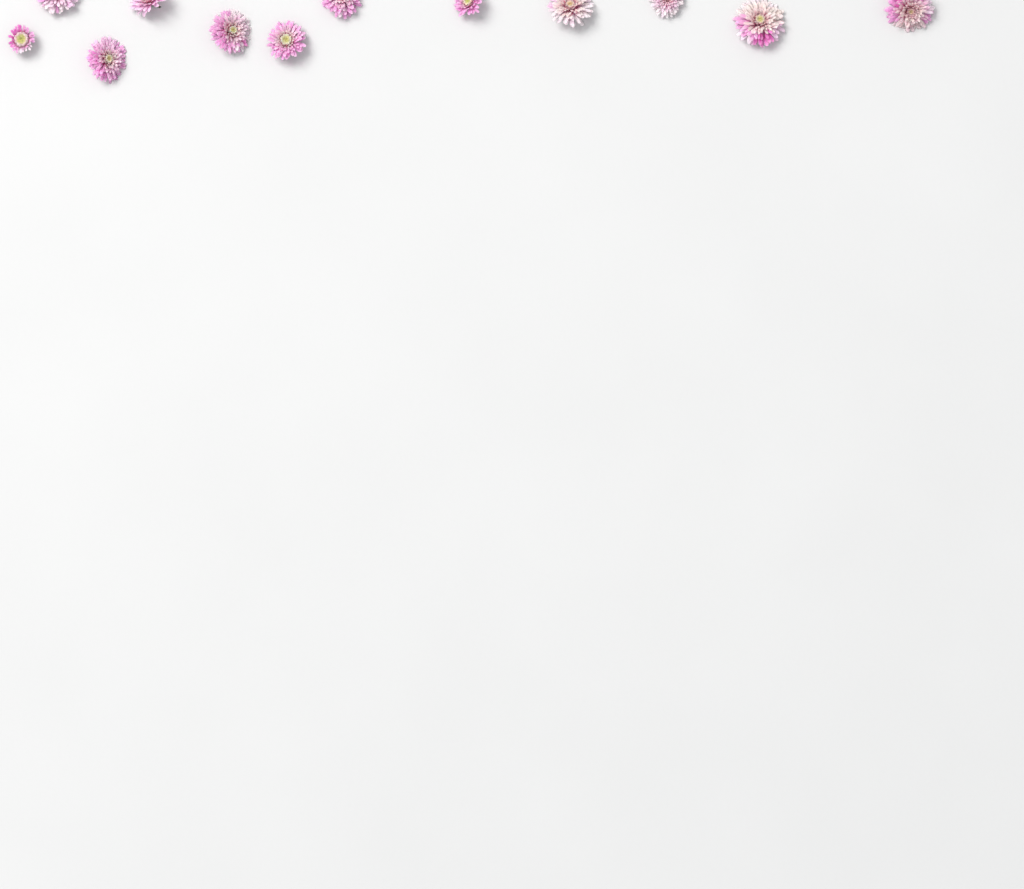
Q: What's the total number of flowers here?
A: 12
